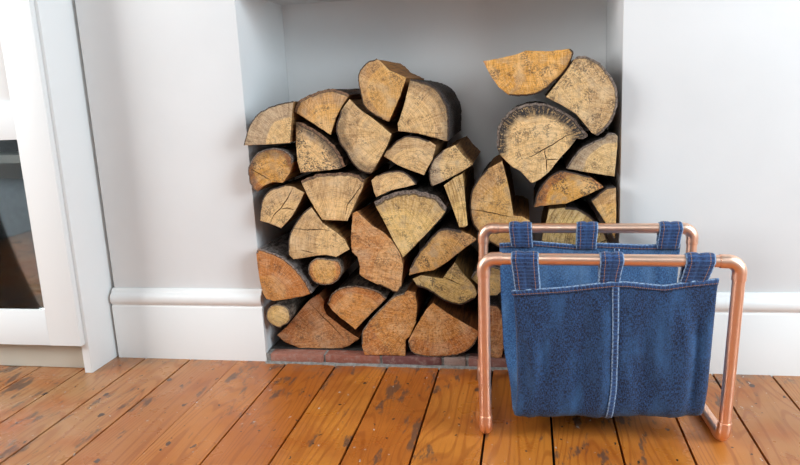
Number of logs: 35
